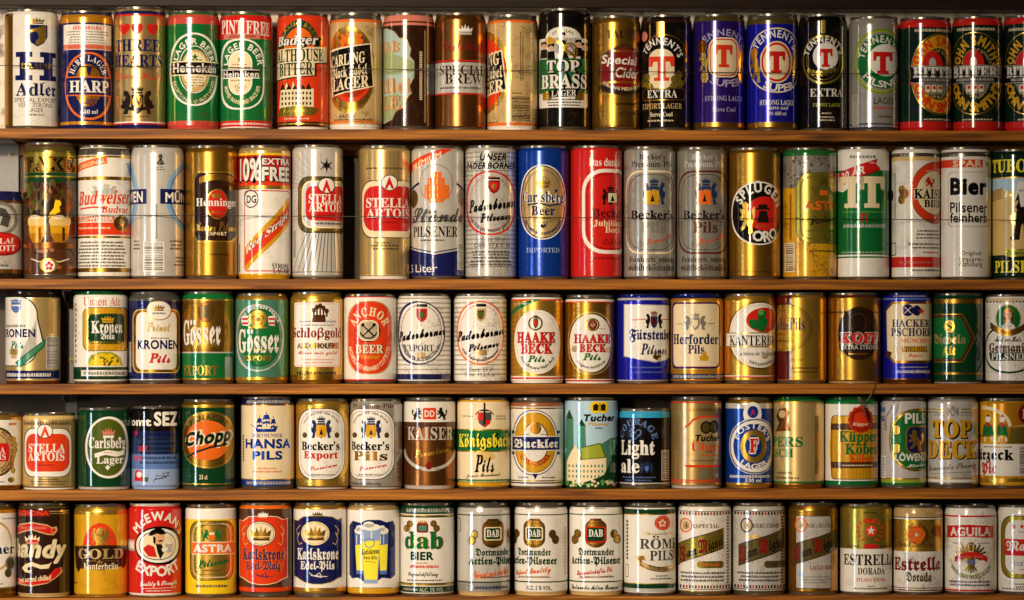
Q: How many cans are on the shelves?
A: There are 99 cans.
